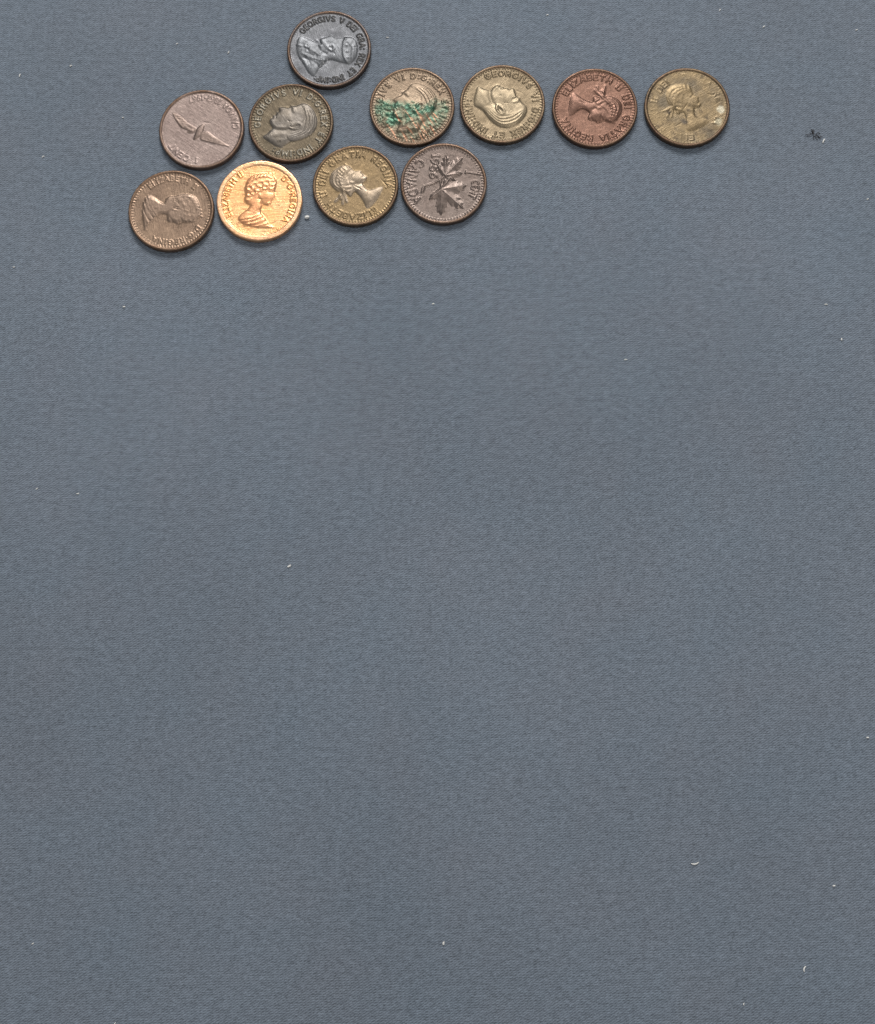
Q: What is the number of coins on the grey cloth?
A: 11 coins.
